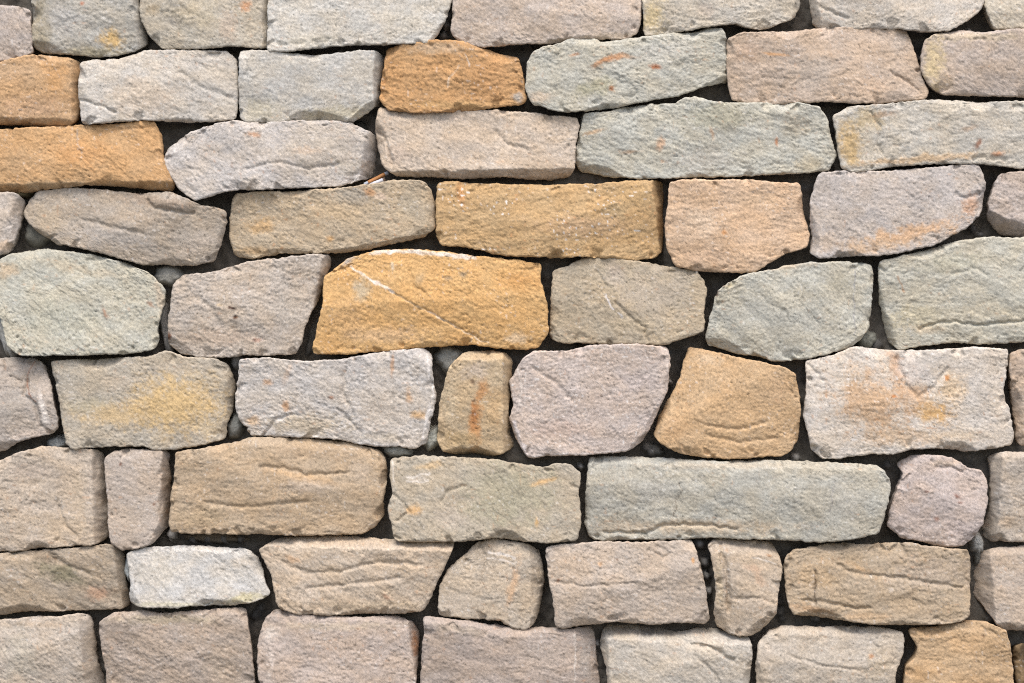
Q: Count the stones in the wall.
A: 64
